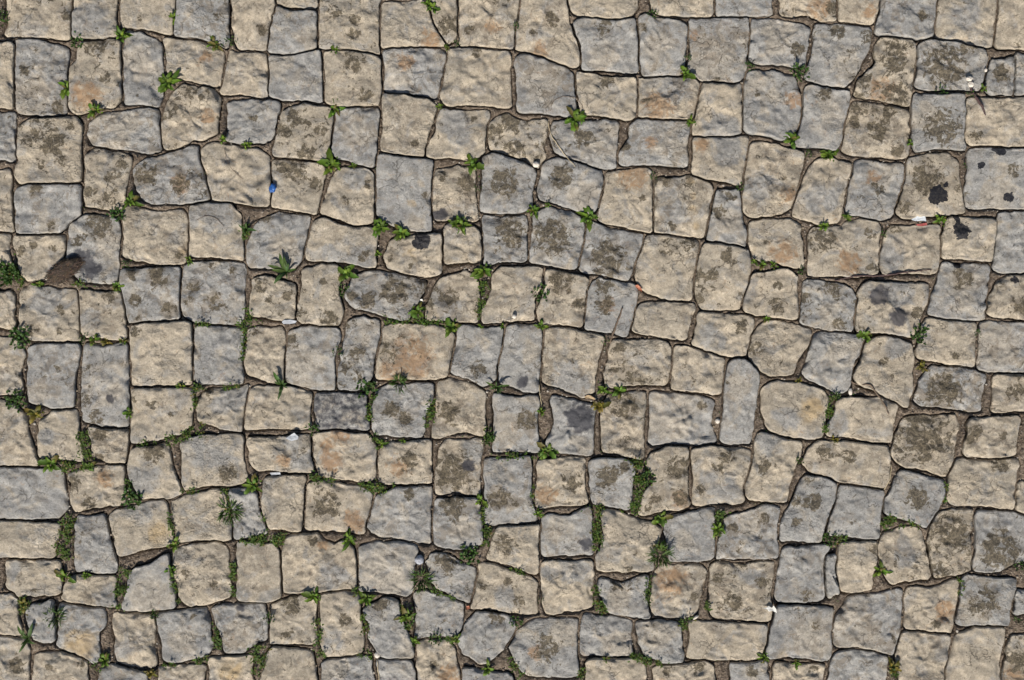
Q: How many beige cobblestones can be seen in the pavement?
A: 146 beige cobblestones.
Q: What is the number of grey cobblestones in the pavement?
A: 102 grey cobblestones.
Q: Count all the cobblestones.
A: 248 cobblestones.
